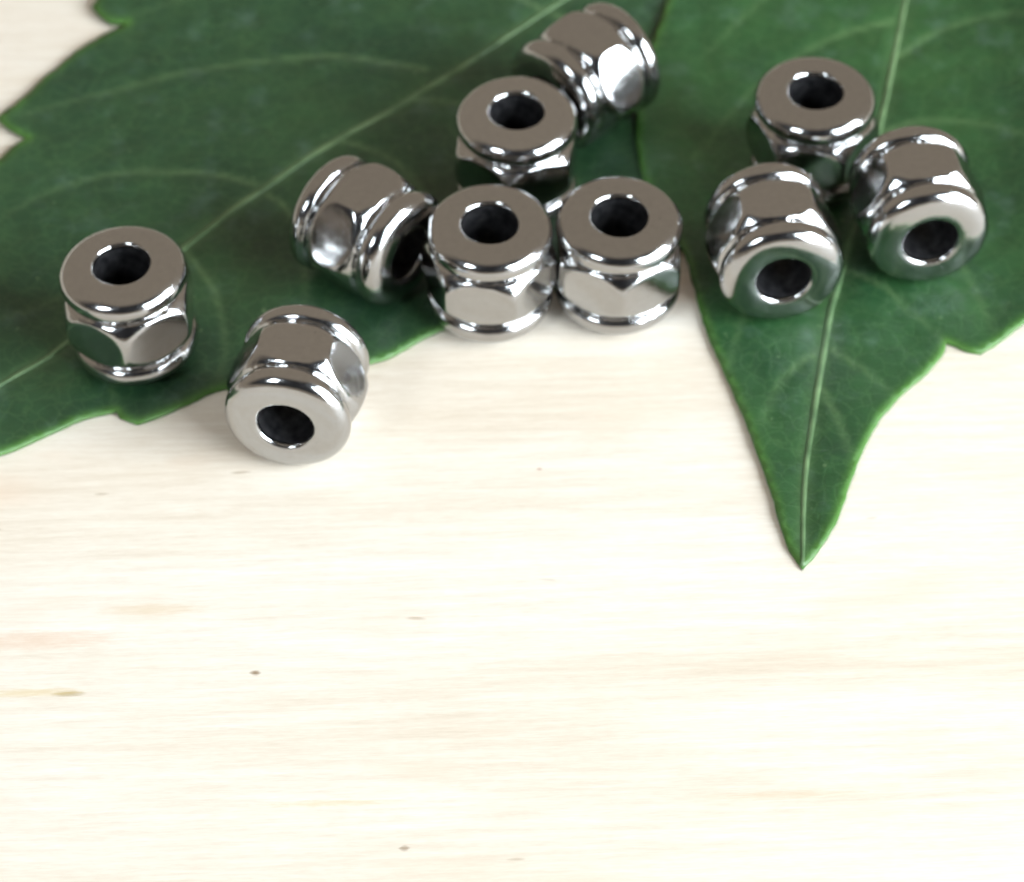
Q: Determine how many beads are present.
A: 10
